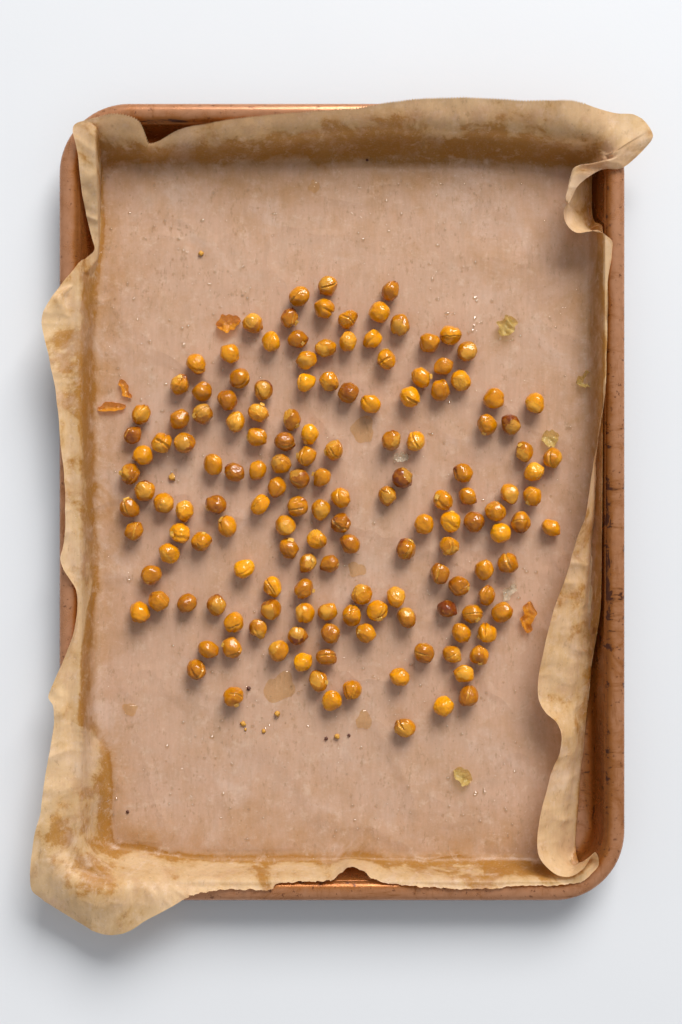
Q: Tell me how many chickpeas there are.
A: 153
